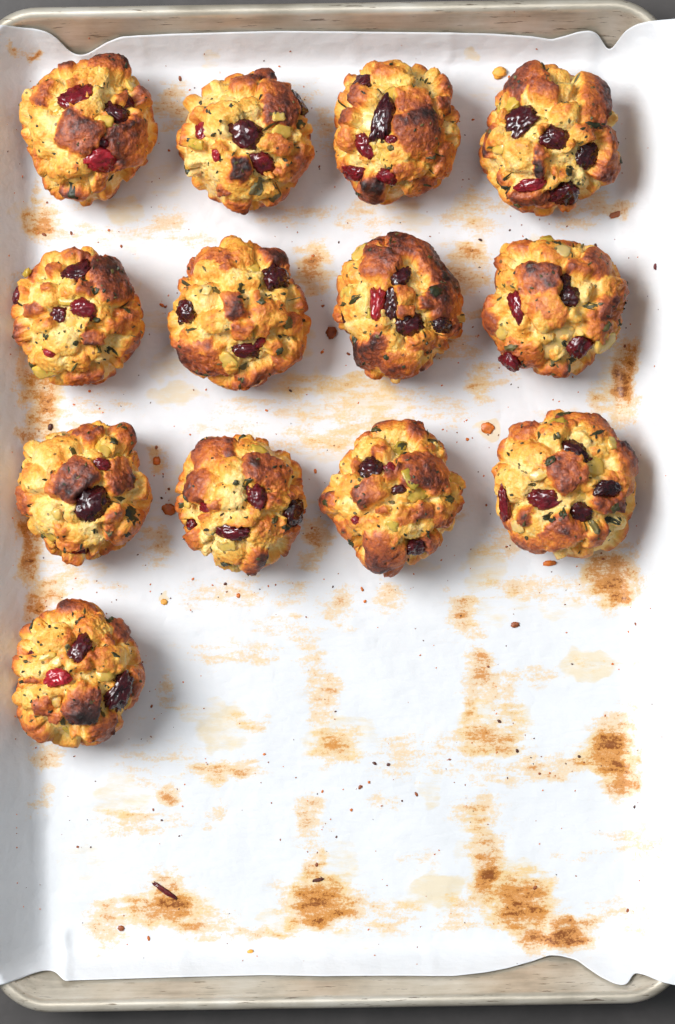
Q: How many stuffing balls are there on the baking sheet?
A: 13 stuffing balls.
